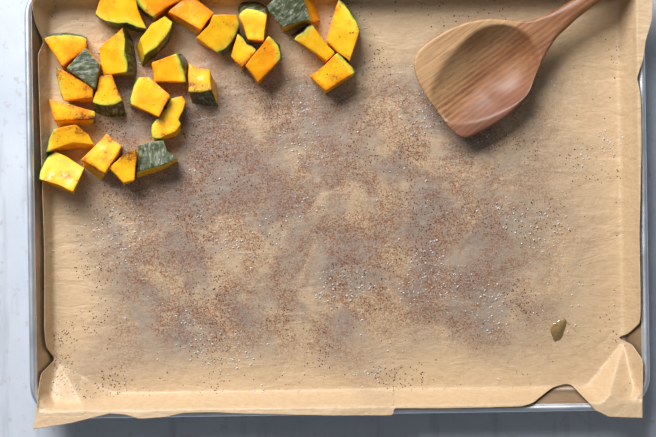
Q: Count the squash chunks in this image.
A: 27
